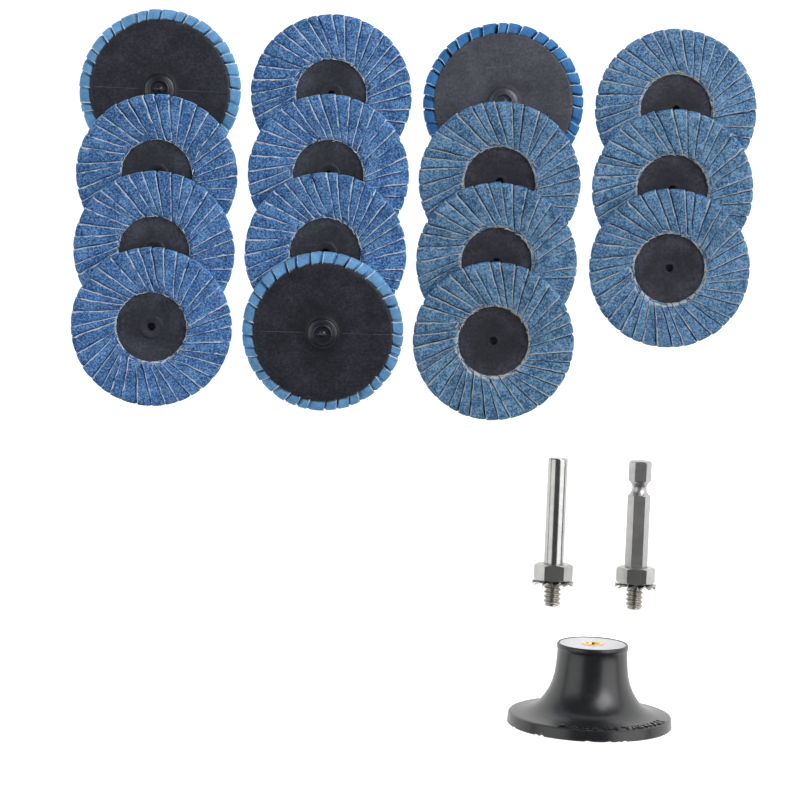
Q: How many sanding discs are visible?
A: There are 15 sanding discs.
